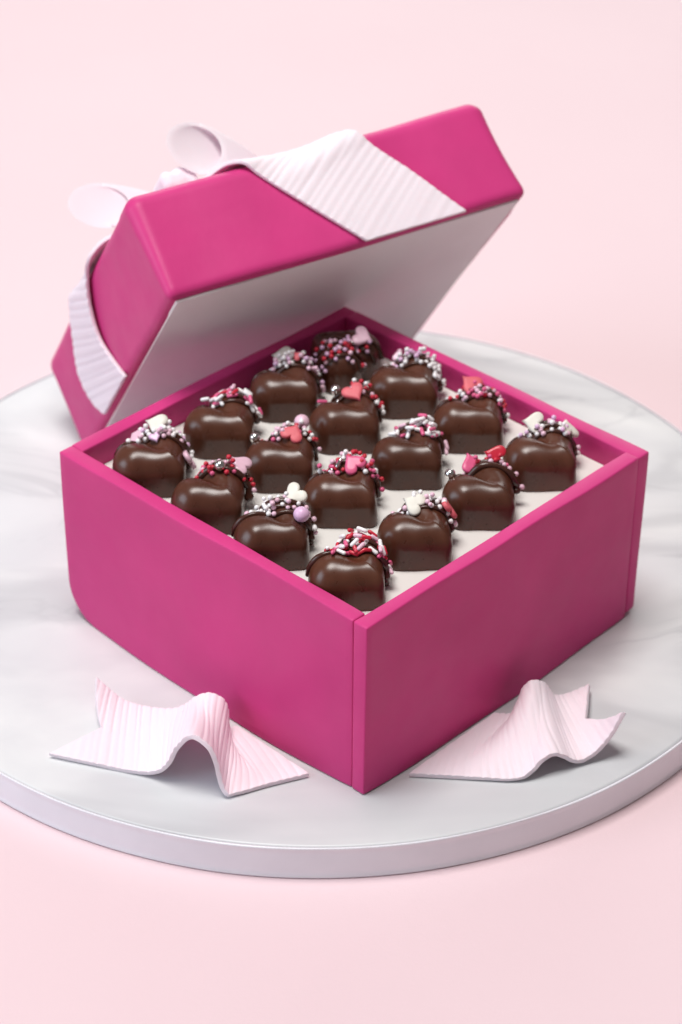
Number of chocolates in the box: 16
